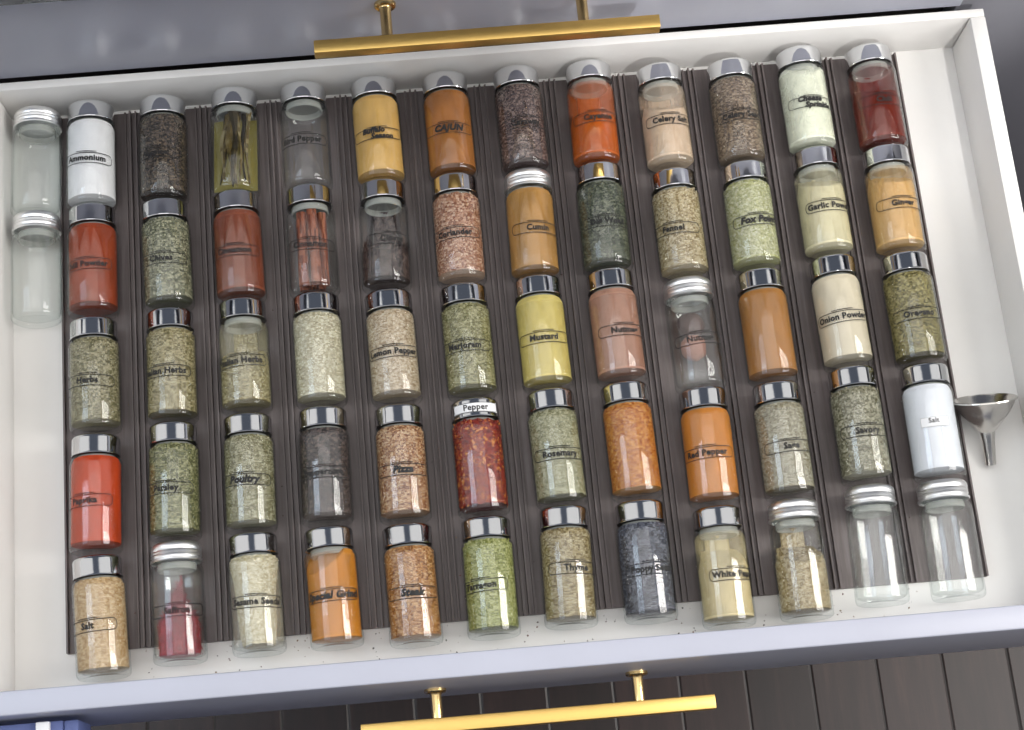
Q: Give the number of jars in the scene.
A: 62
